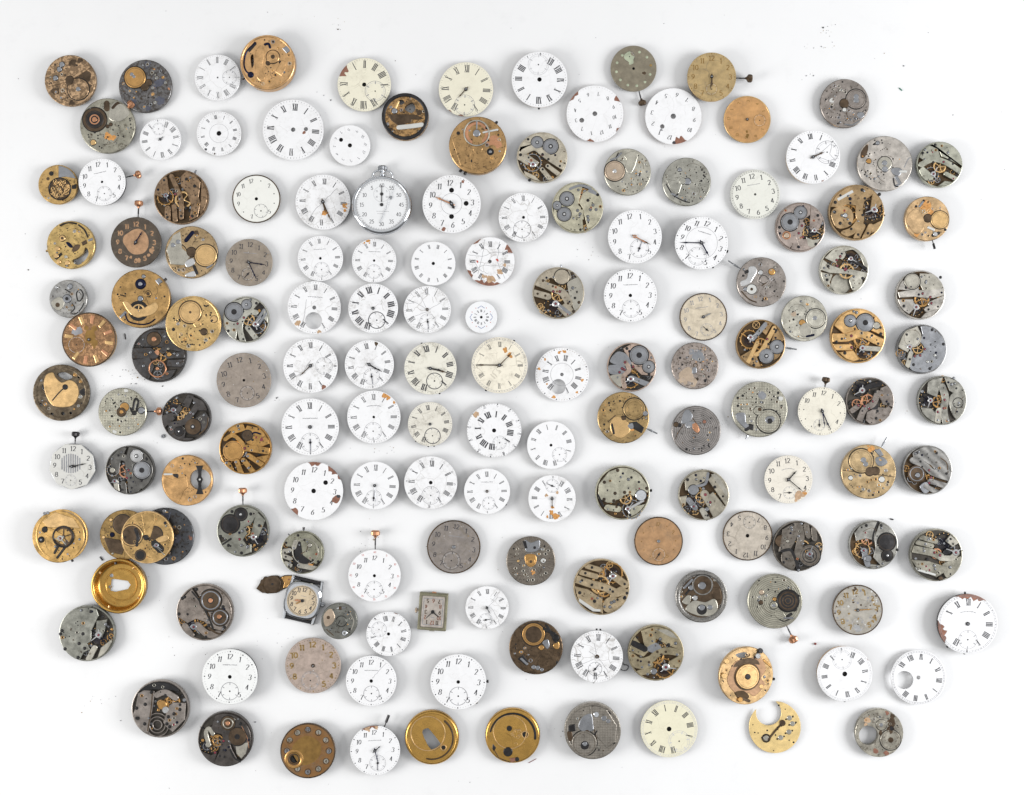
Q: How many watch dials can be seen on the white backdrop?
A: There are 72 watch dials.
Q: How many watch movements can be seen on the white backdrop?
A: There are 73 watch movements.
